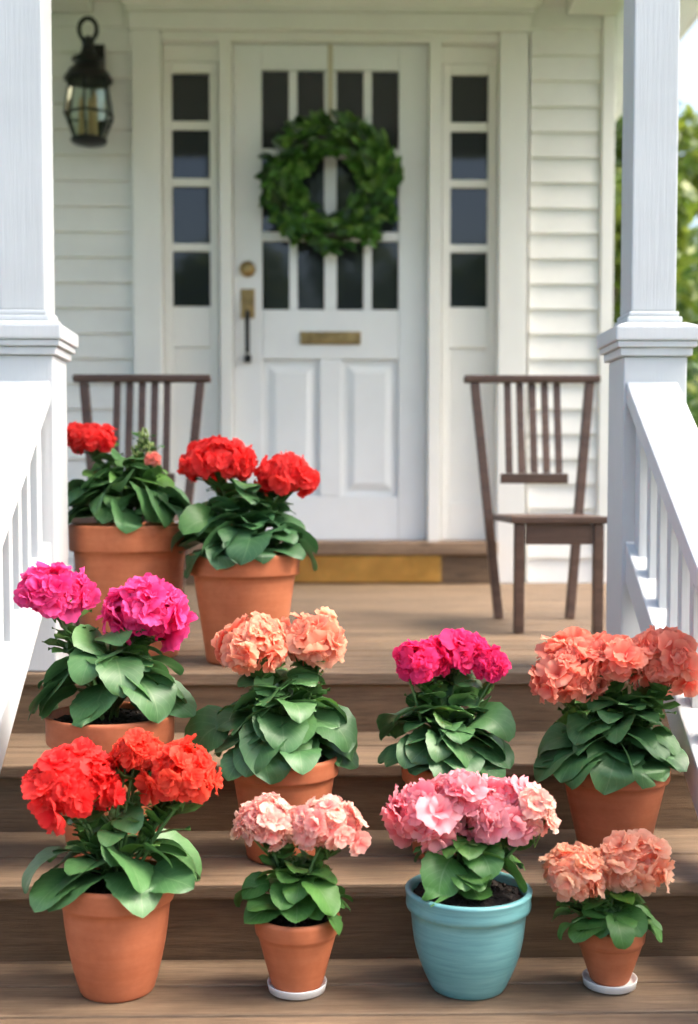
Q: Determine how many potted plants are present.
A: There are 10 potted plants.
